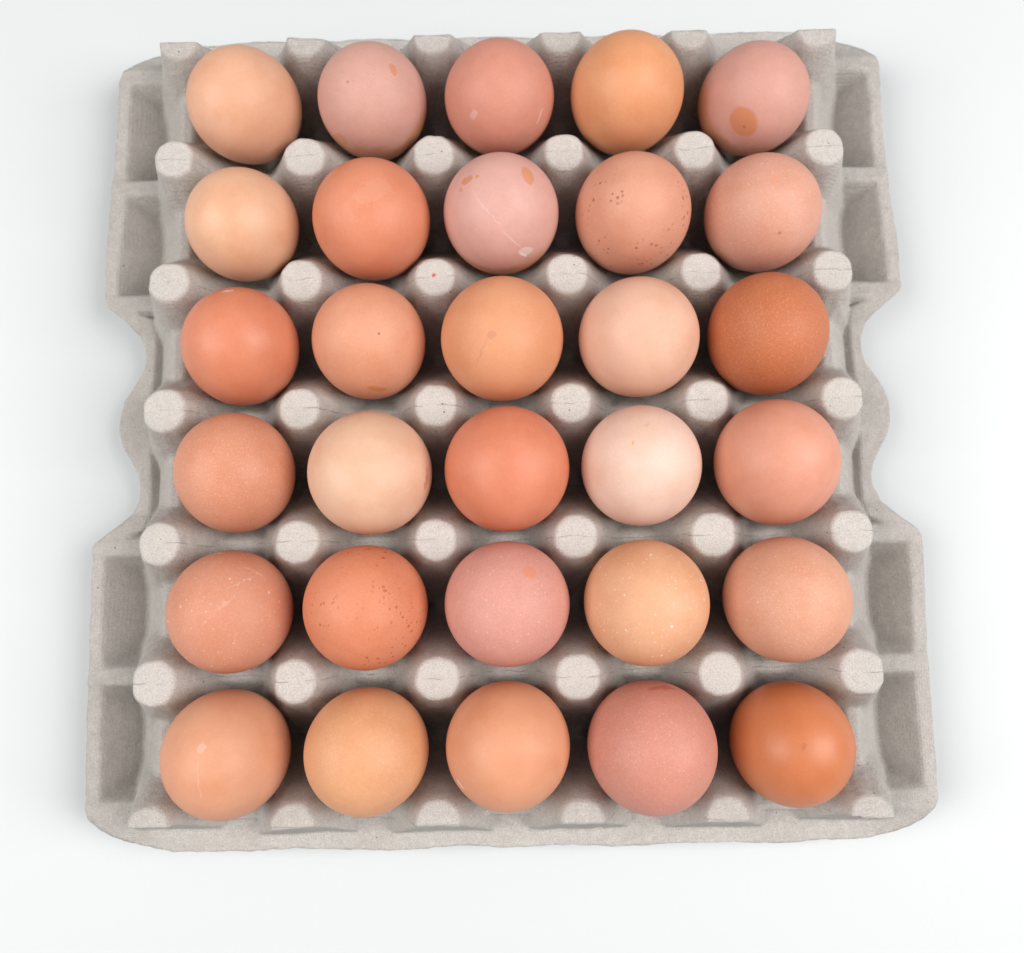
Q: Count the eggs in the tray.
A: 30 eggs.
